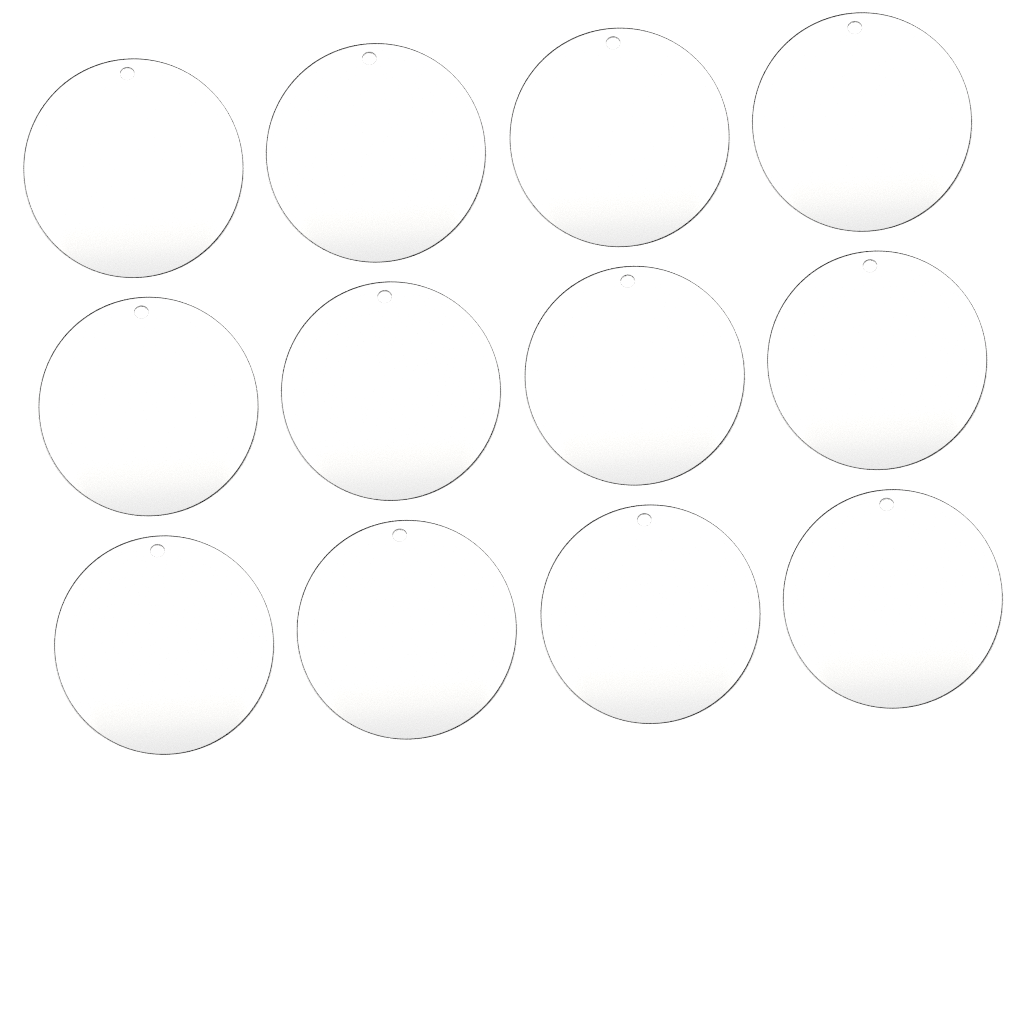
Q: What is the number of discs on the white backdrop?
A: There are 12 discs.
